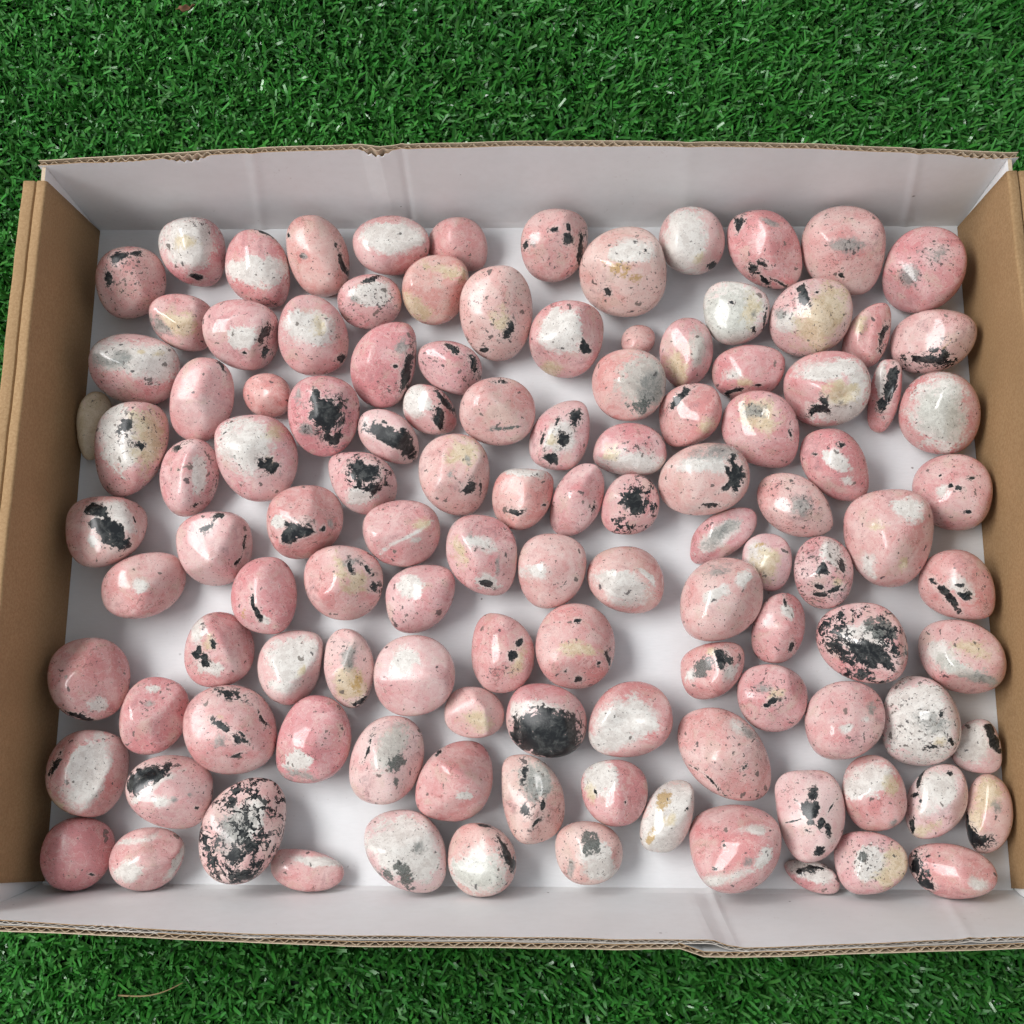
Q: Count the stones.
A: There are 117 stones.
